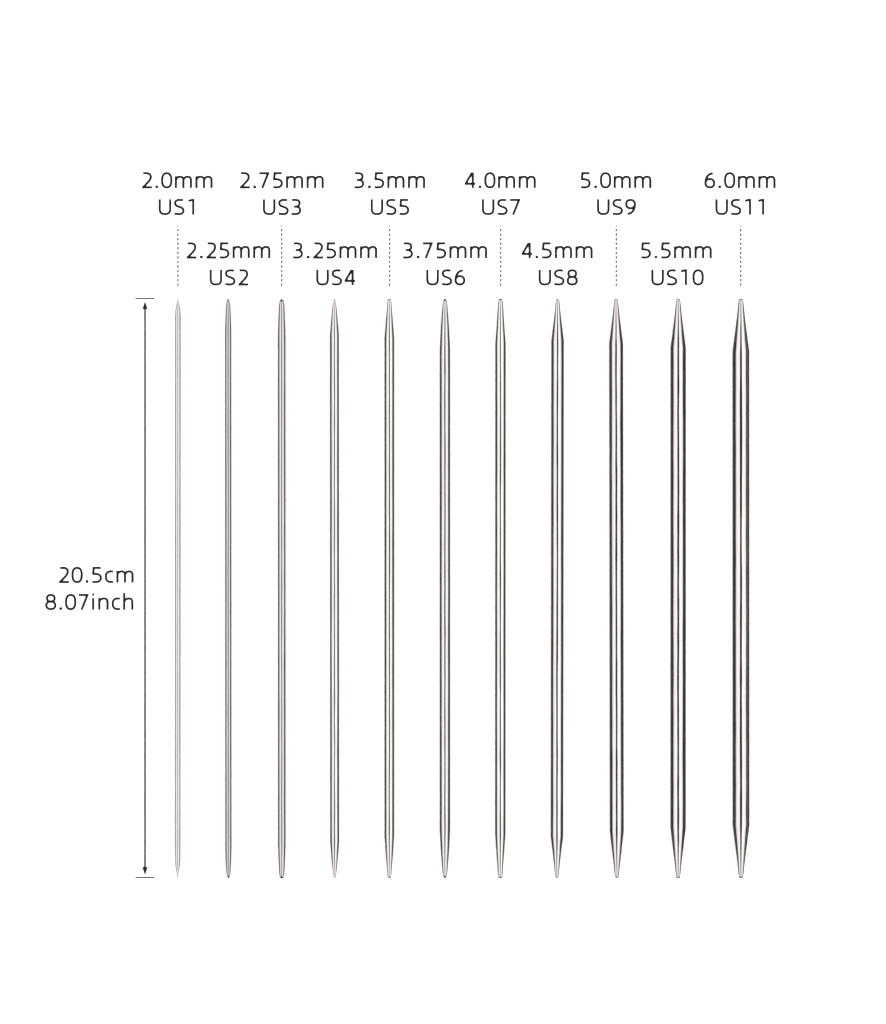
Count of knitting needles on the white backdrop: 11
